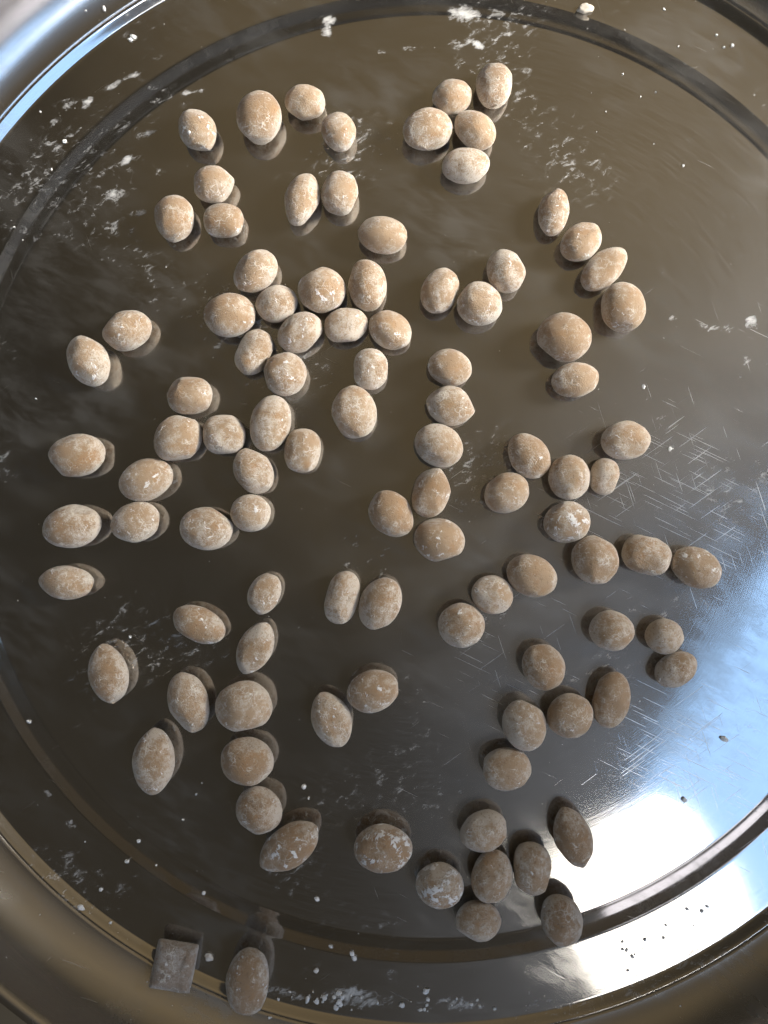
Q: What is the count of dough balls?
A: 100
